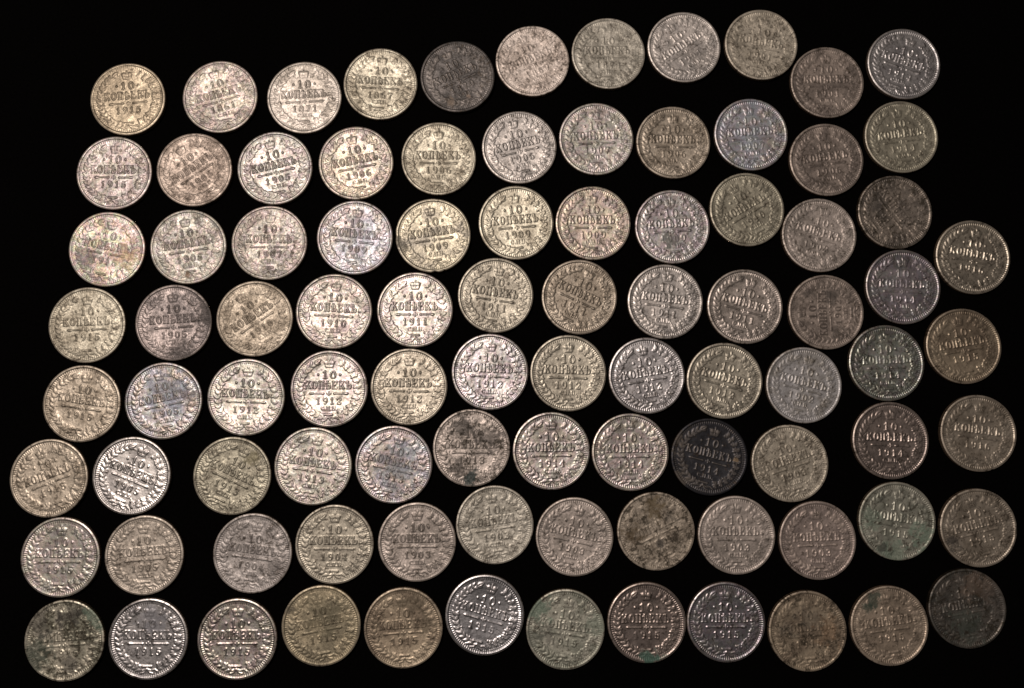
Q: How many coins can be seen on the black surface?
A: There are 93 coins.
